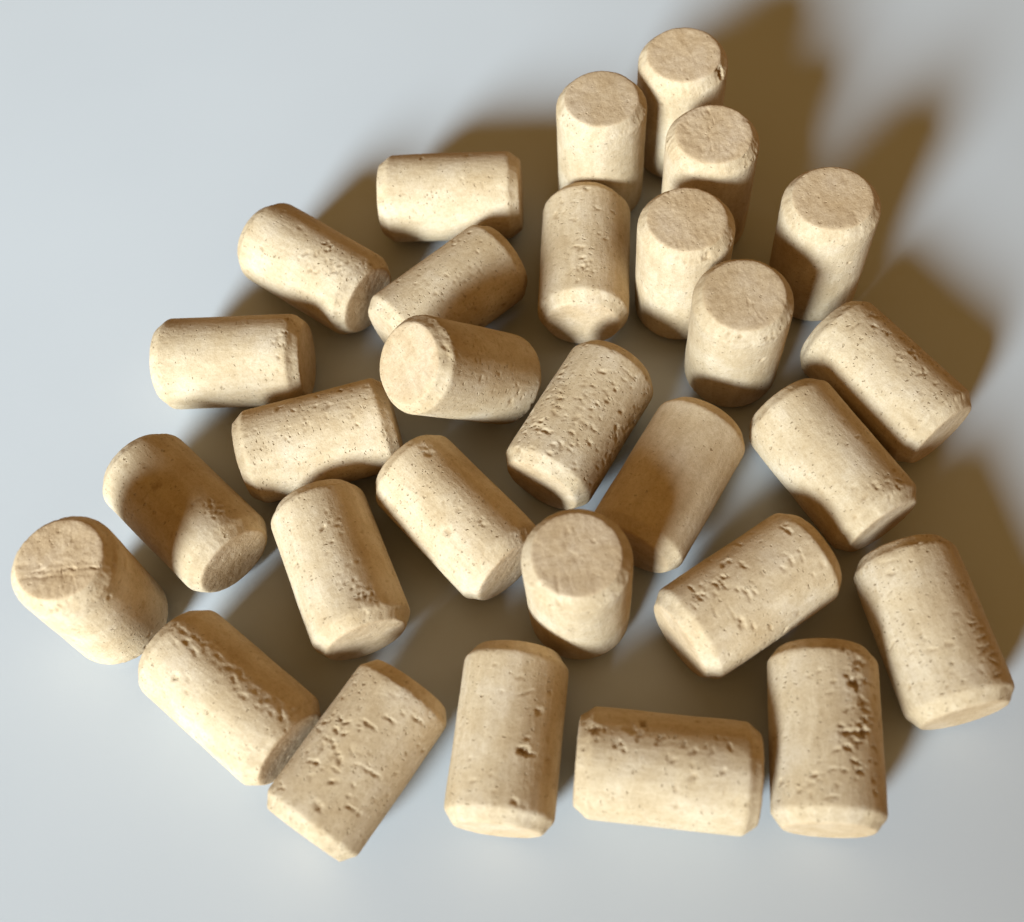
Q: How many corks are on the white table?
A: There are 29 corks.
